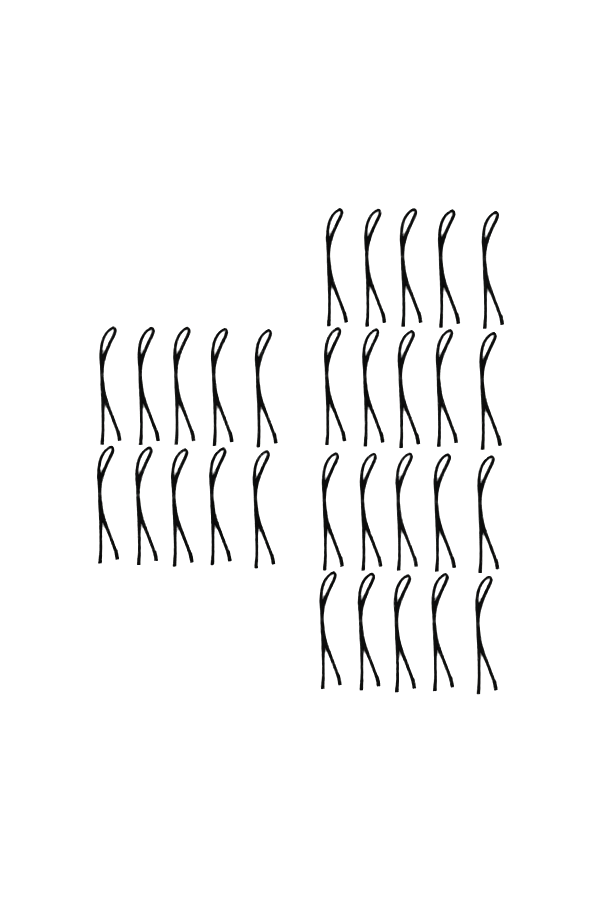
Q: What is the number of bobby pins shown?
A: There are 30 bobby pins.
